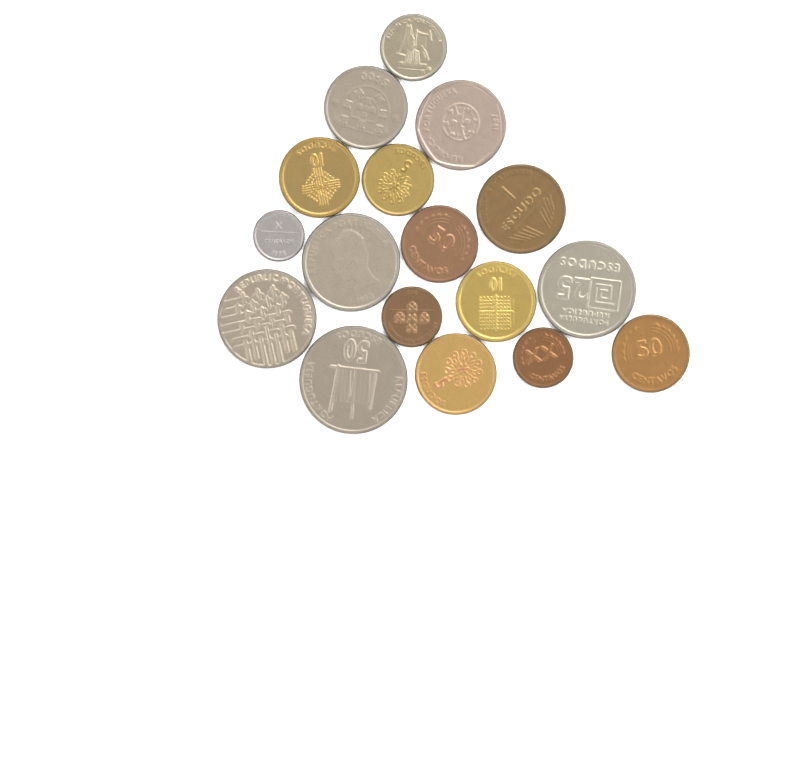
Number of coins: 17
